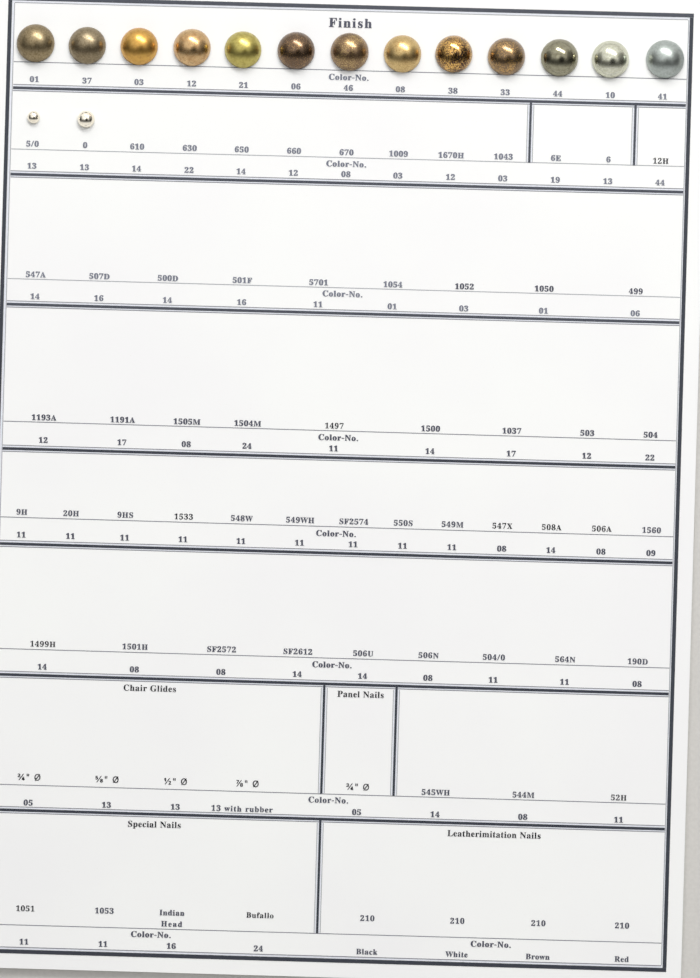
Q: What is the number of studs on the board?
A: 15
